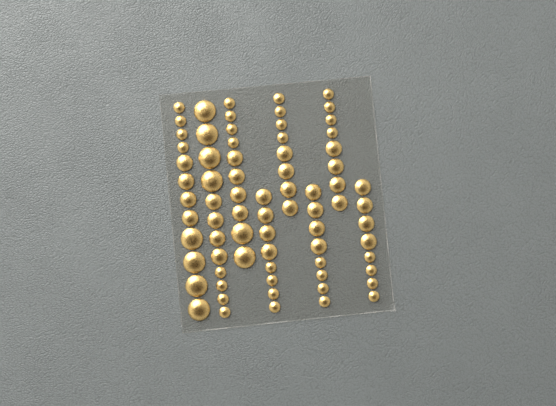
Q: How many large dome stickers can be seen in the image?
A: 10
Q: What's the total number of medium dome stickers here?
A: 32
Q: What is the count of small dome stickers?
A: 32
